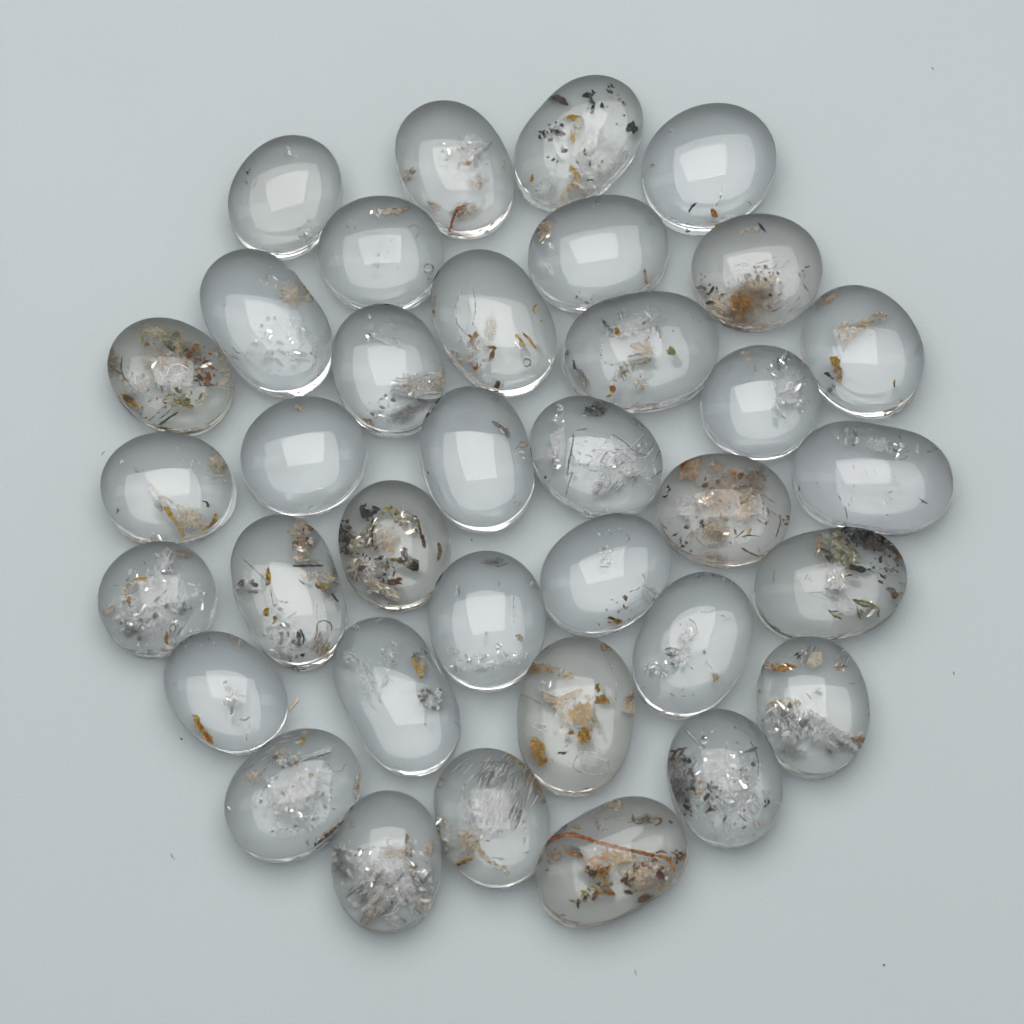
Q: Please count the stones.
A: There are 36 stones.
